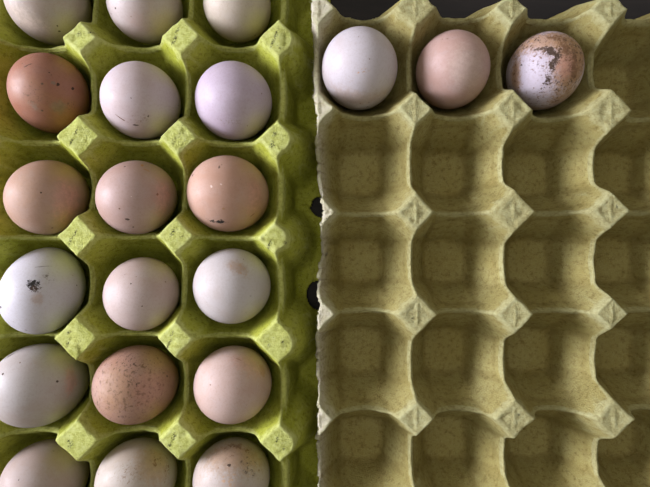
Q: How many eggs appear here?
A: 21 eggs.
